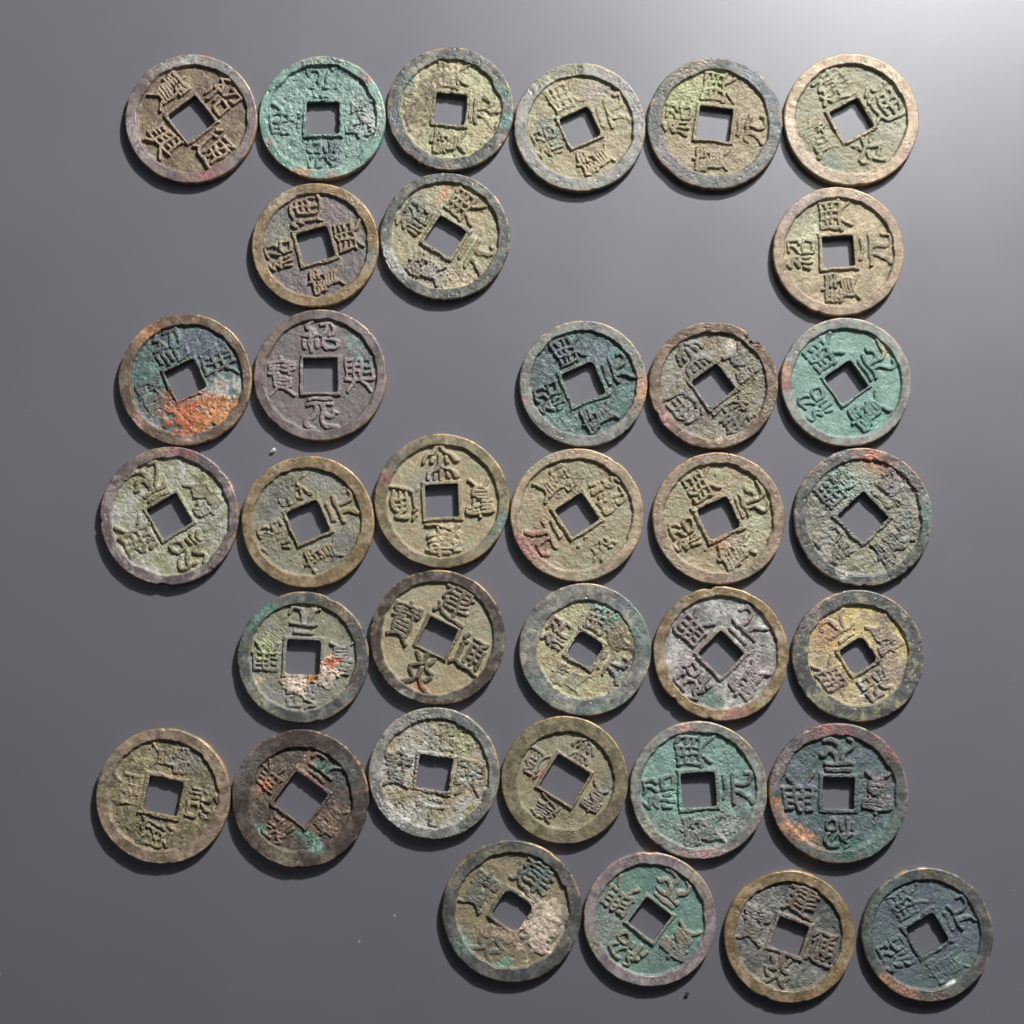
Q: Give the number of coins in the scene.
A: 35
